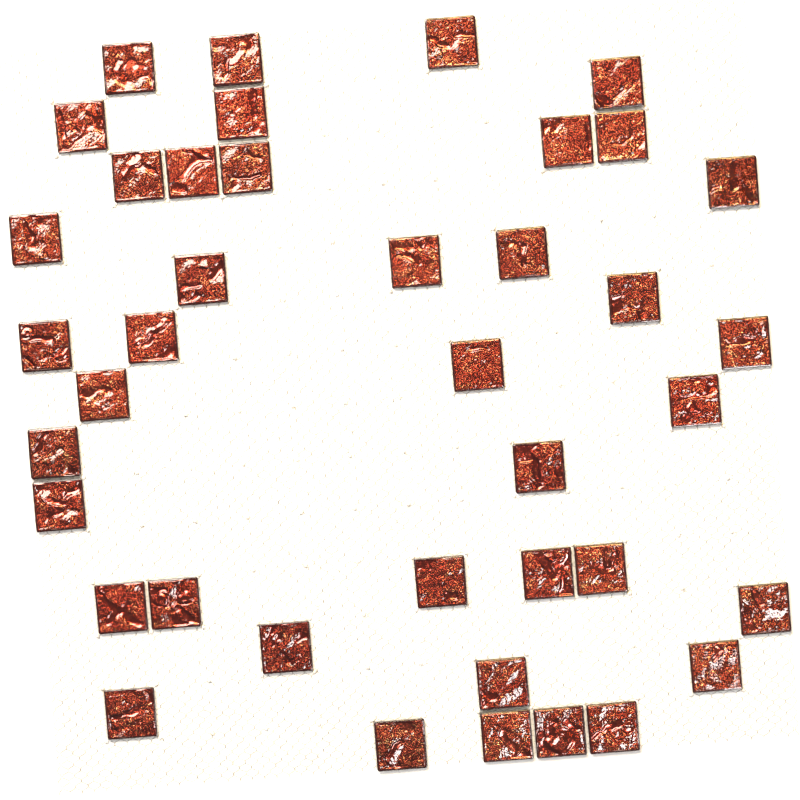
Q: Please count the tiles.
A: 40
